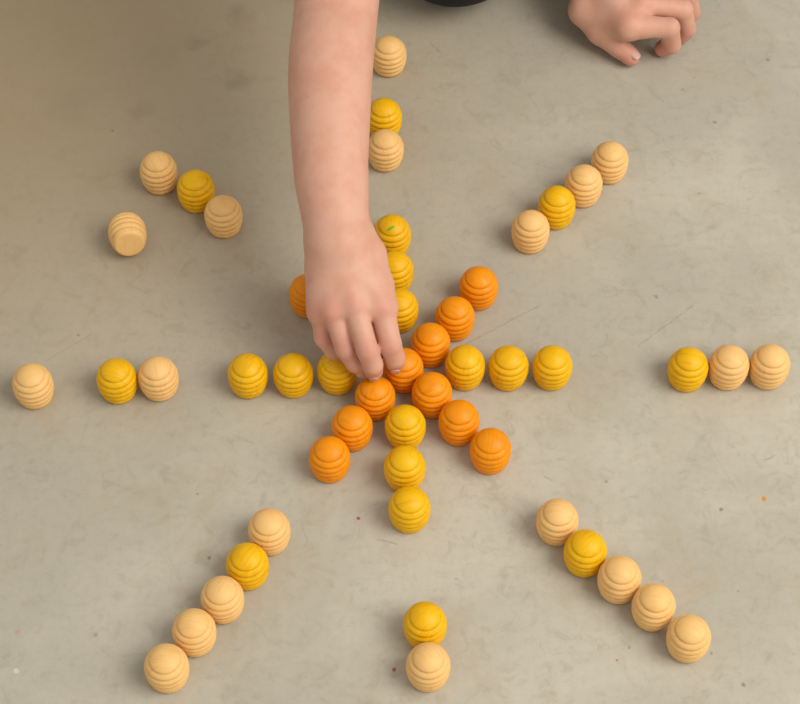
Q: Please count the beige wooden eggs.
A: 21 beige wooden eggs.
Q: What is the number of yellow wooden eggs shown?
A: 20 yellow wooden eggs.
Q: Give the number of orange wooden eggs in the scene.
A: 11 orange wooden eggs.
